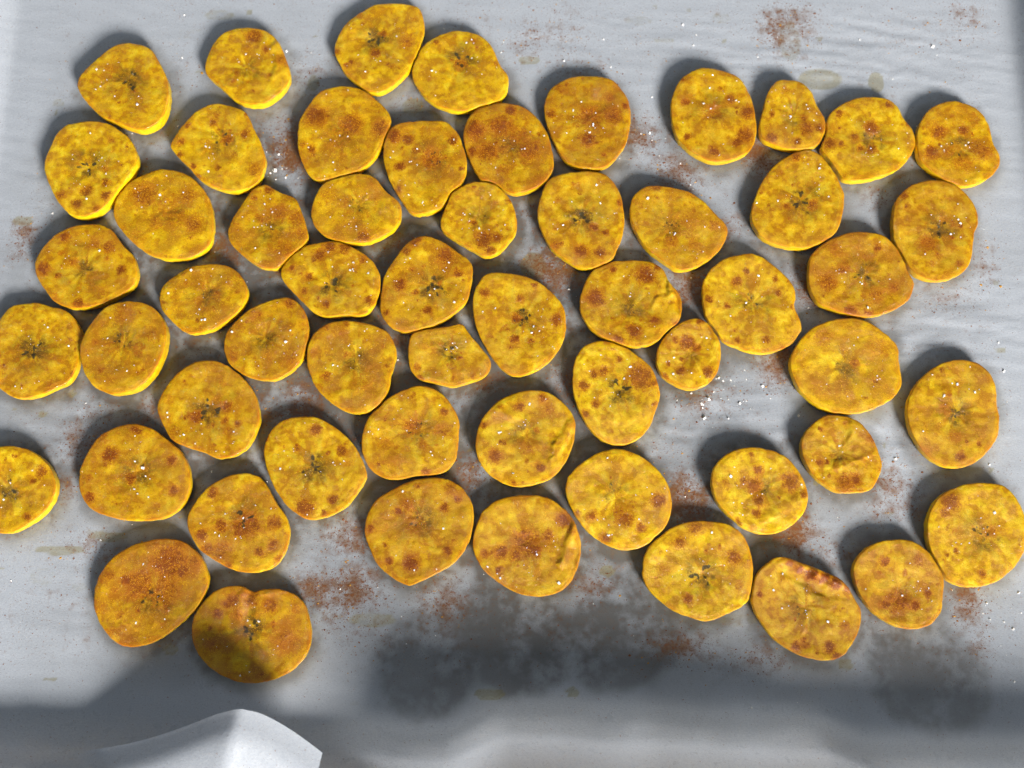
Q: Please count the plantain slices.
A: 57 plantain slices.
